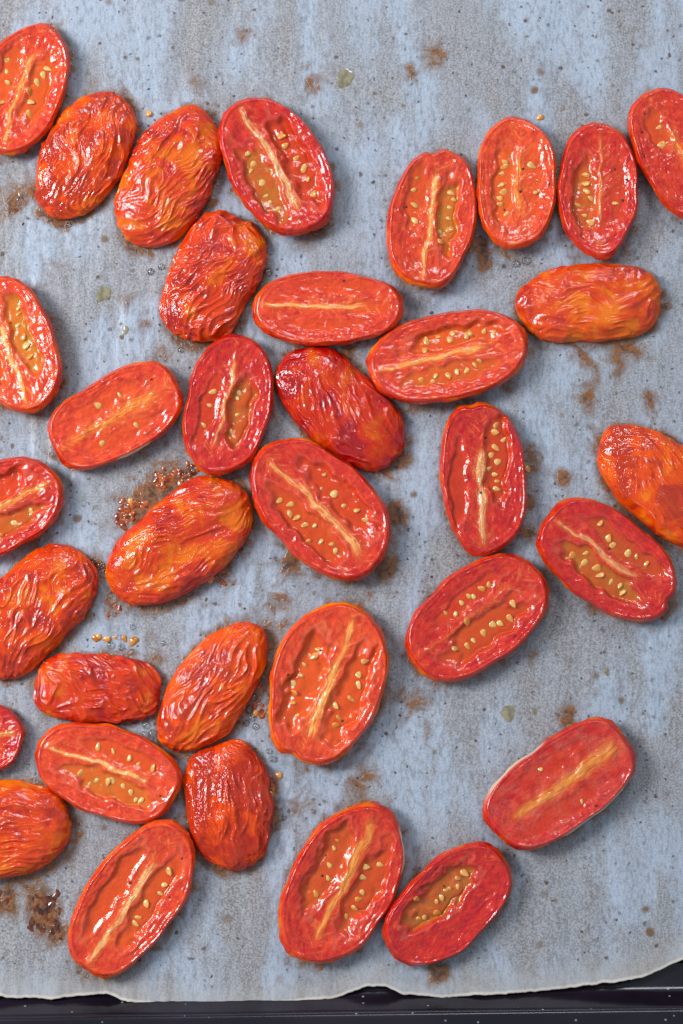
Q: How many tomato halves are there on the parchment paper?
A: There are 35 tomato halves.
